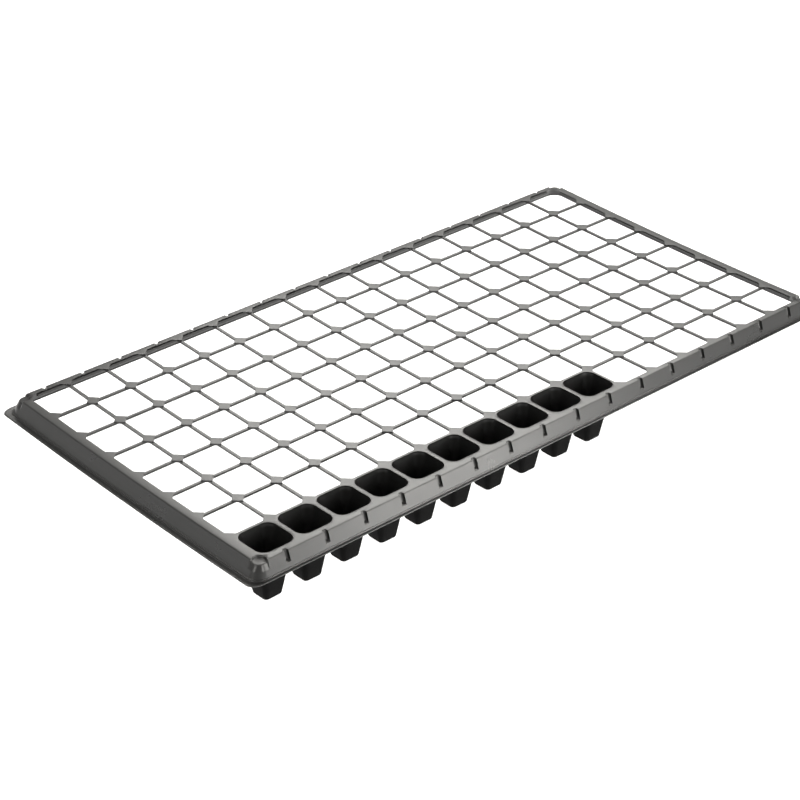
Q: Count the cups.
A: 10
